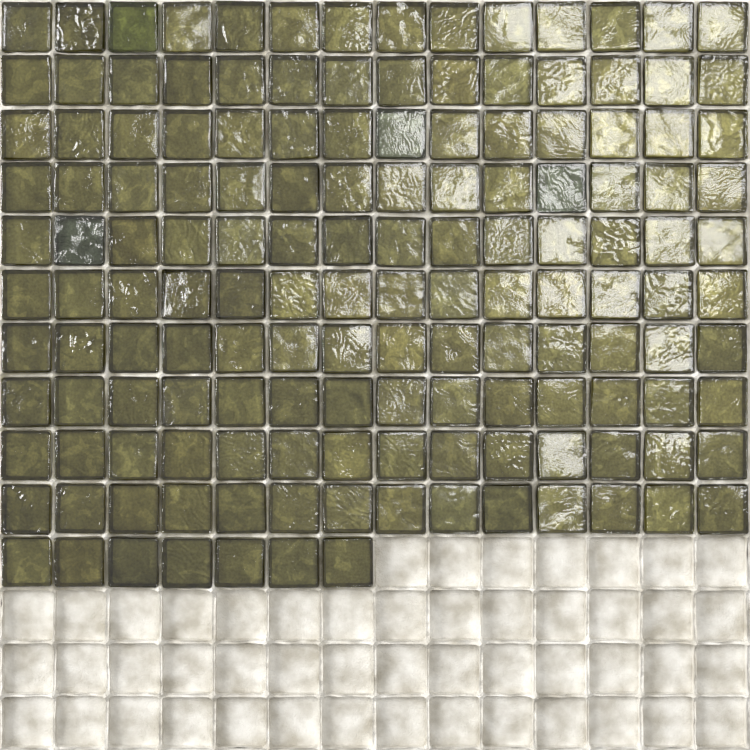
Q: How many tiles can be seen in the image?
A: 147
